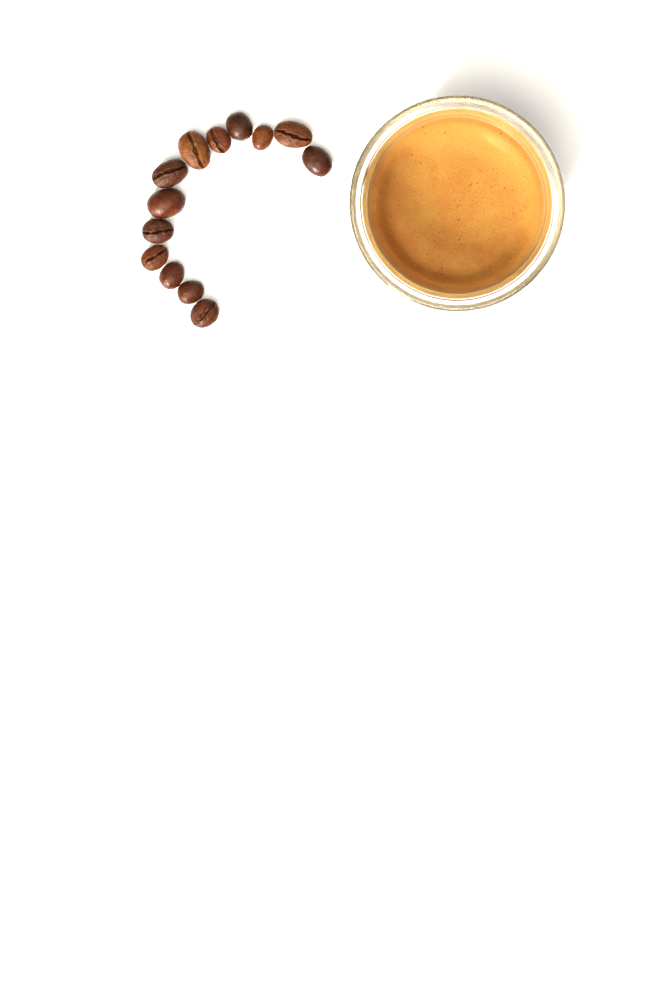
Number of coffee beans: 13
